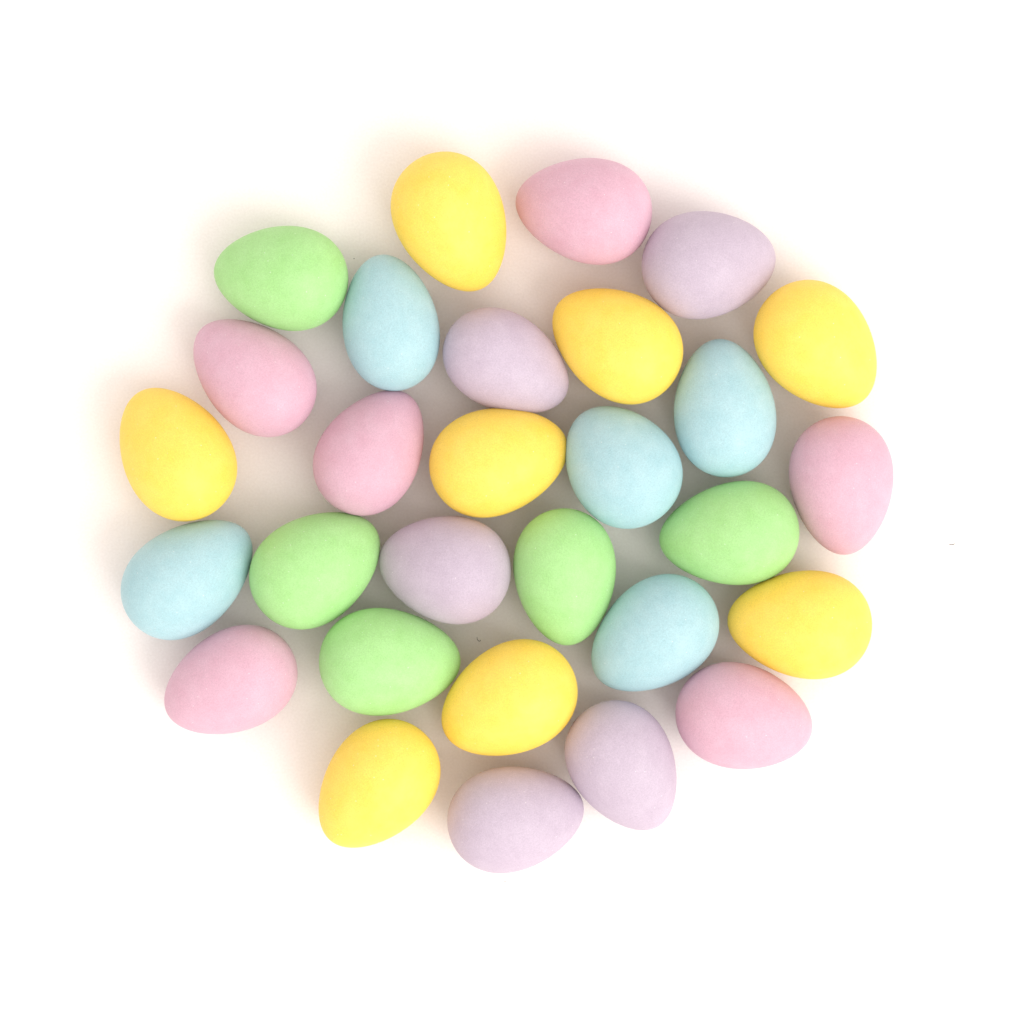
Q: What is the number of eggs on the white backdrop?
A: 29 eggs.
